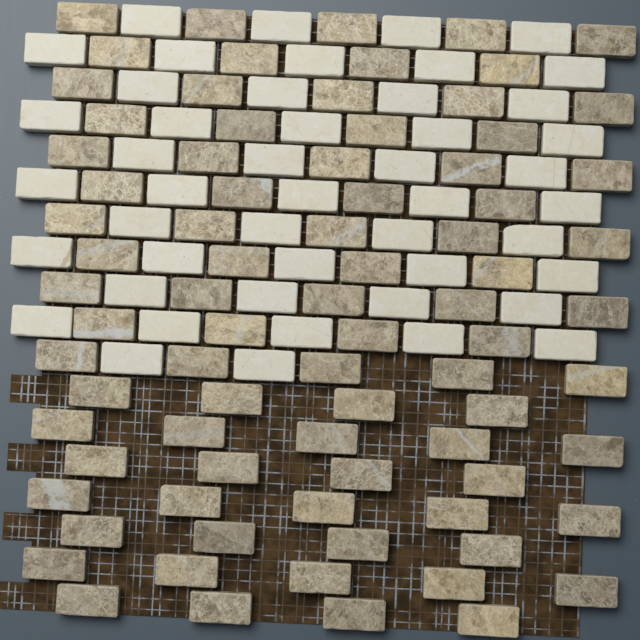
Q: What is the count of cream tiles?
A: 47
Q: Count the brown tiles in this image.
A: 81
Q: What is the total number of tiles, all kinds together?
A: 128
